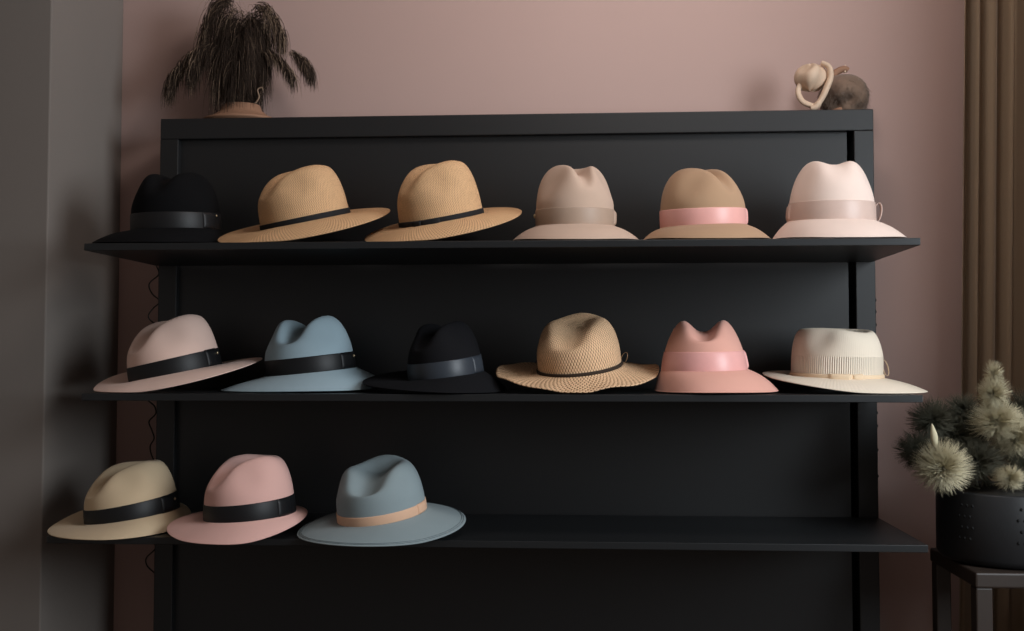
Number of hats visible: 15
